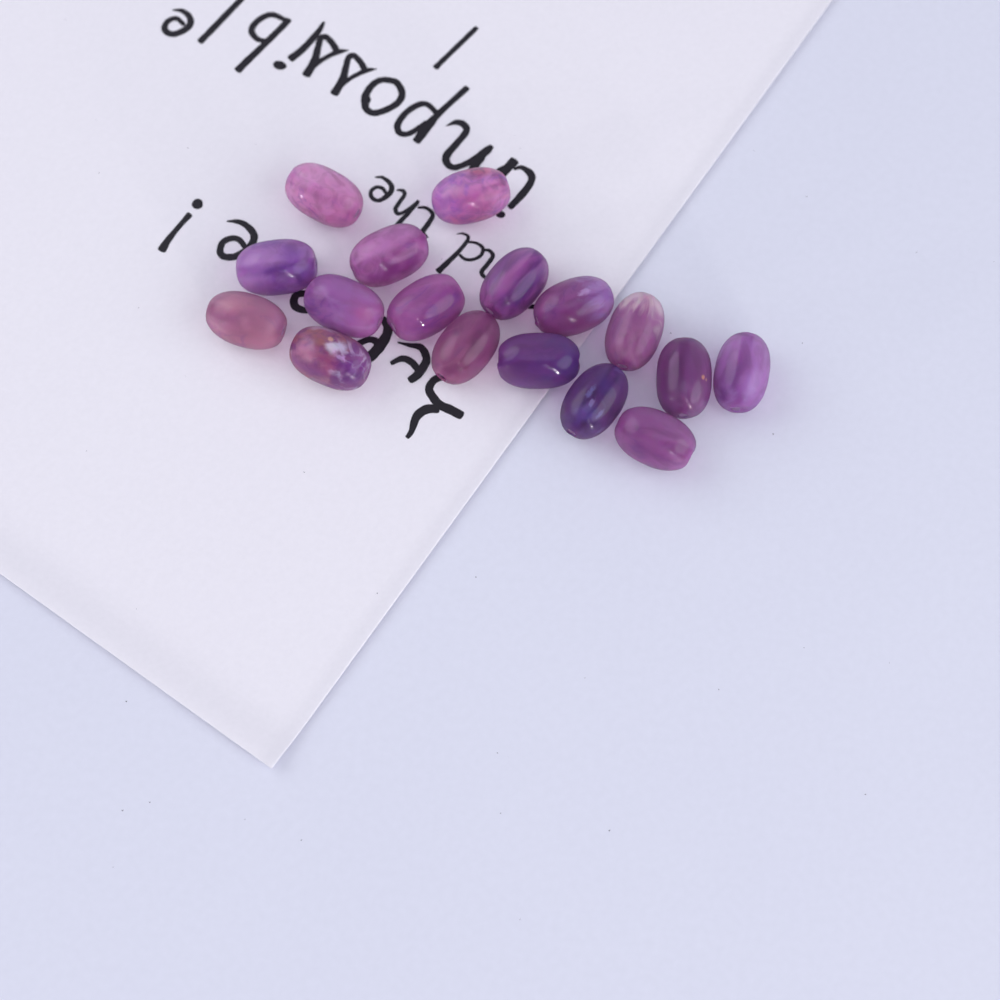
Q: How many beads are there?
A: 17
